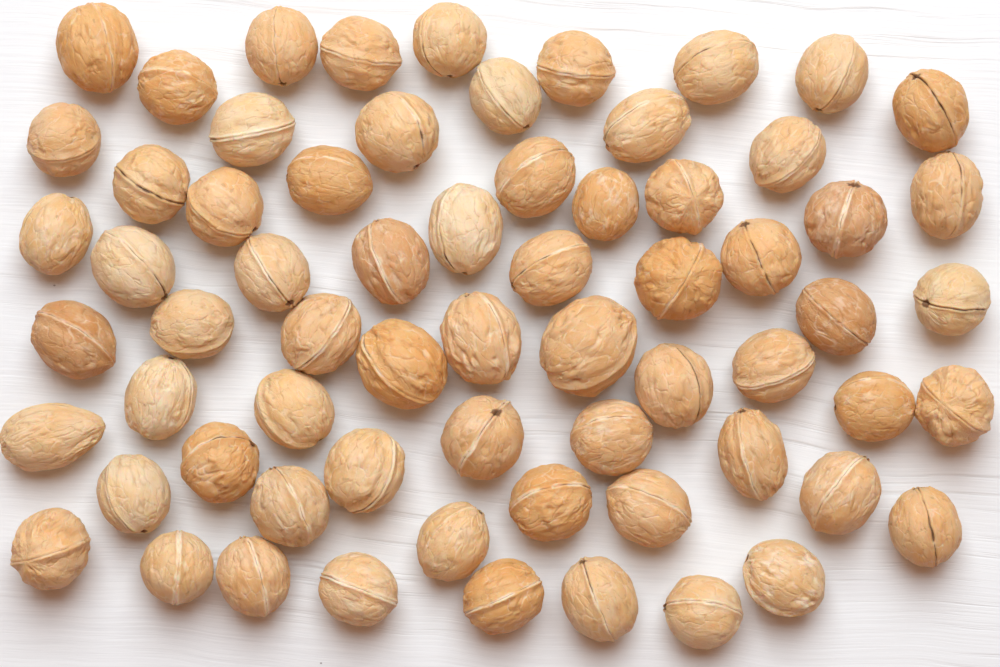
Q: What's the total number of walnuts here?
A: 66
